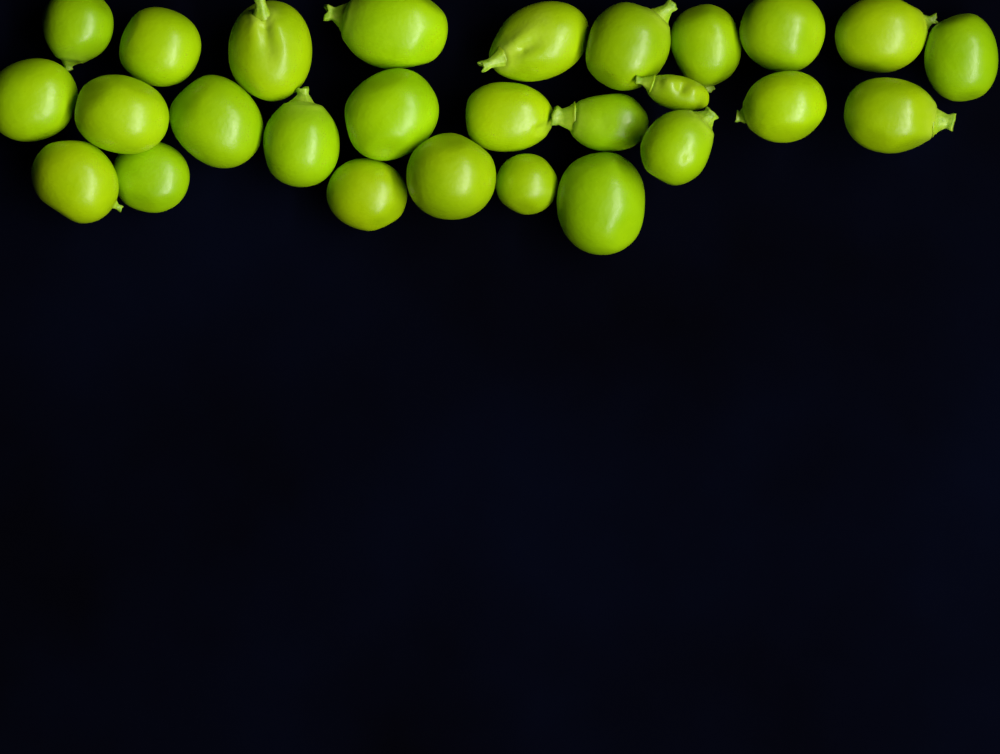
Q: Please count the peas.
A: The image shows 27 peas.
